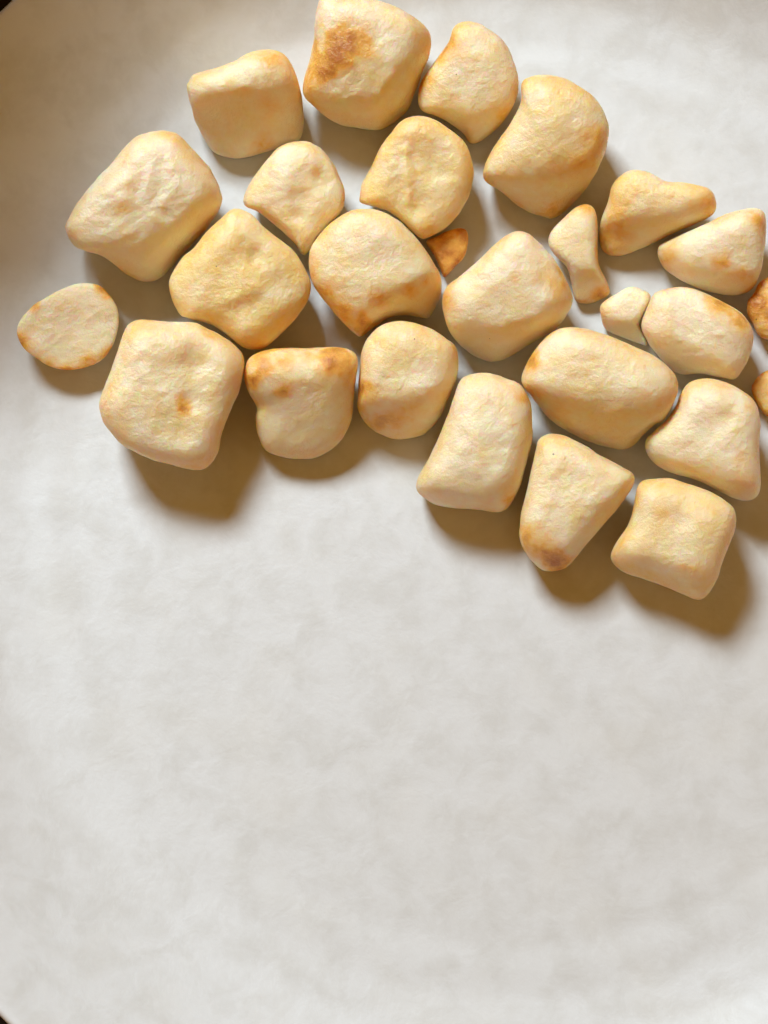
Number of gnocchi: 27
